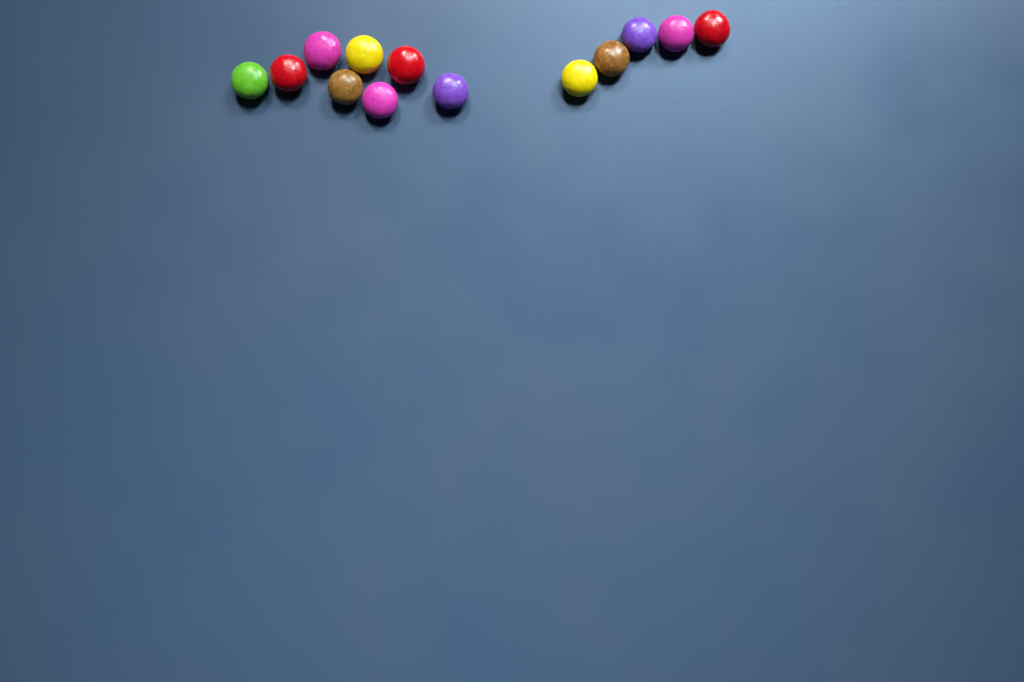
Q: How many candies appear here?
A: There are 13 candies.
